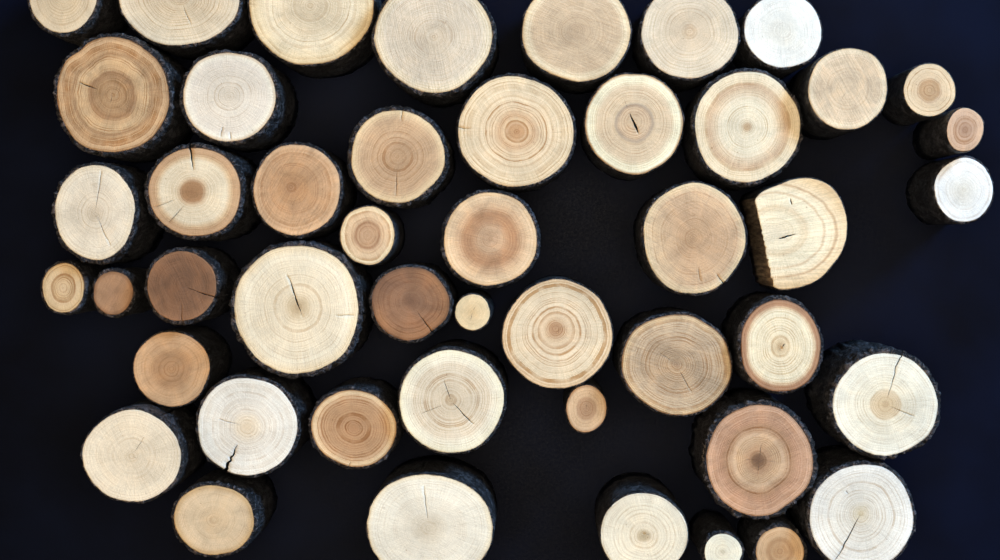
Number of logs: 47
